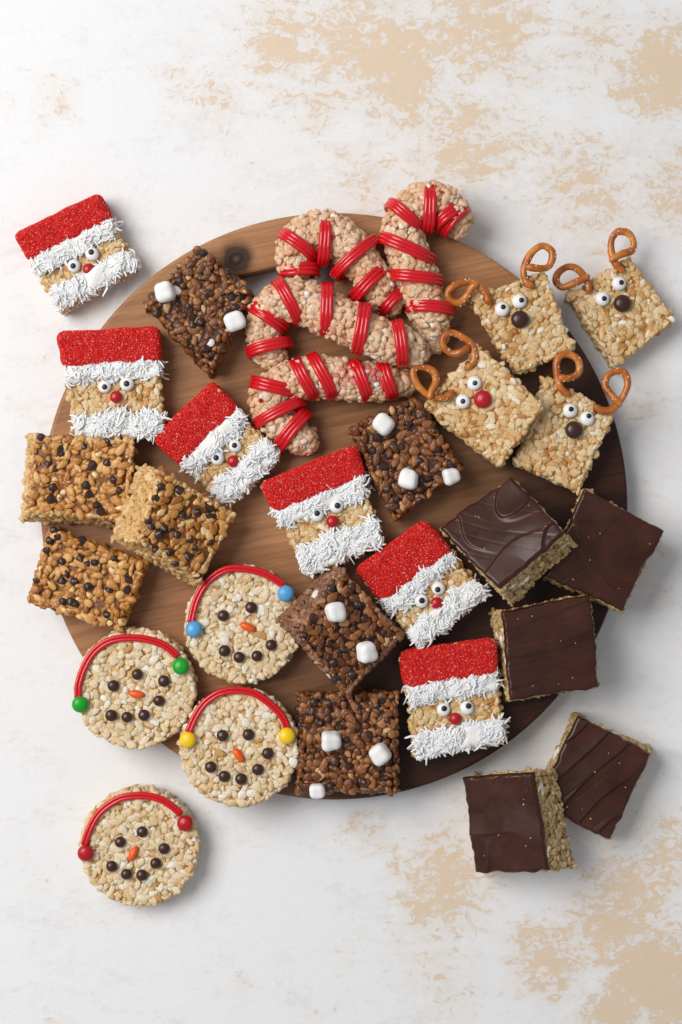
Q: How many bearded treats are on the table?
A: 6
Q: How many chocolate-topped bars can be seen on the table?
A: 5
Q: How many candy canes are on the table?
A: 4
